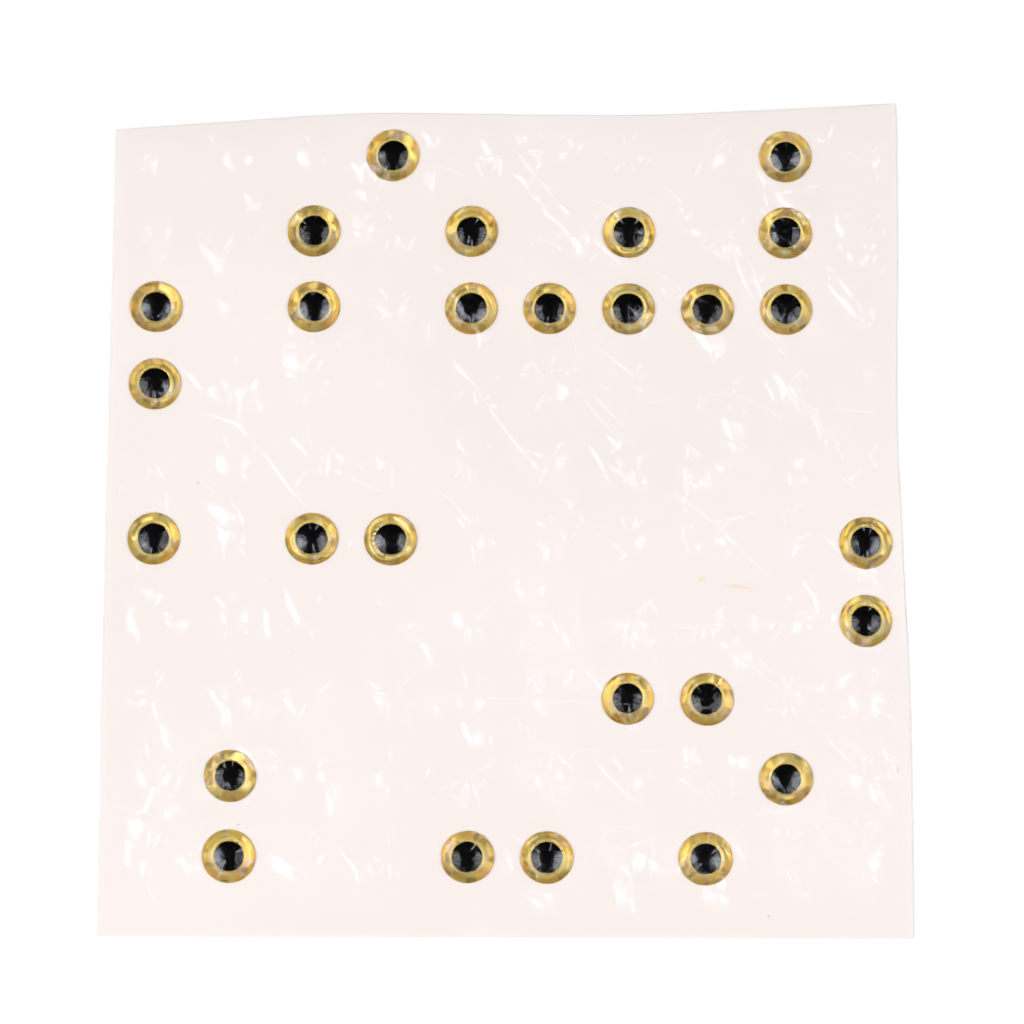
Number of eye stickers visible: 27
